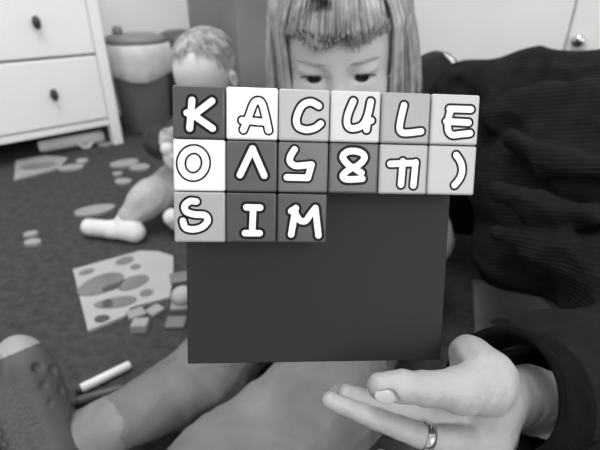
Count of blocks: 15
